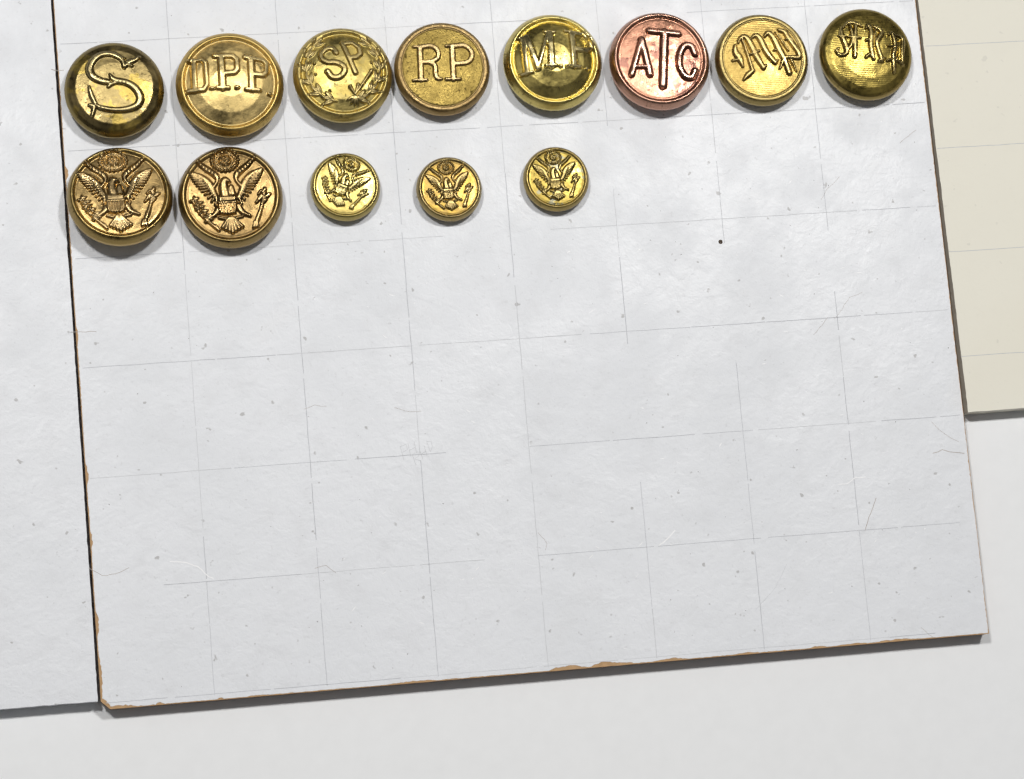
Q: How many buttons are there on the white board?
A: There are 13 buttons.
